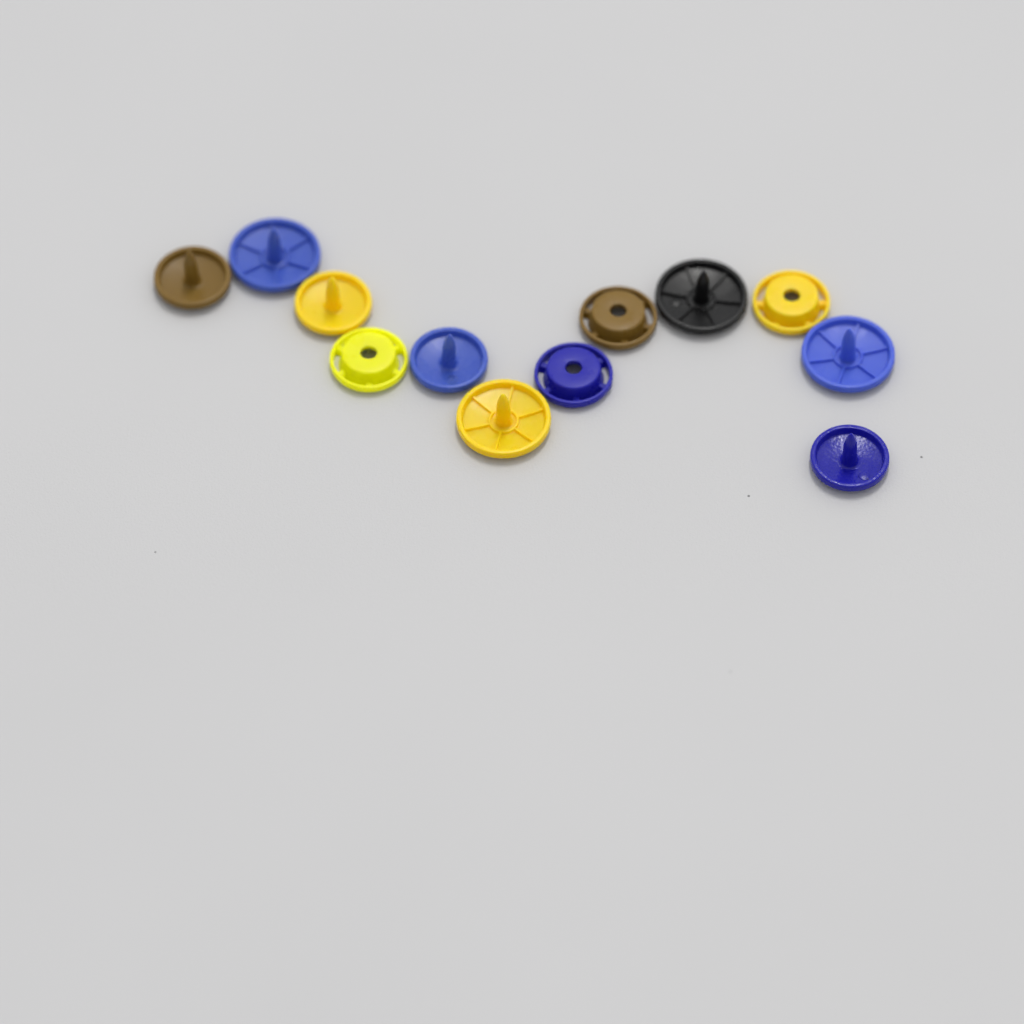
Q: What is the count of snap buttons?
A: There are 12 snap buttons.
